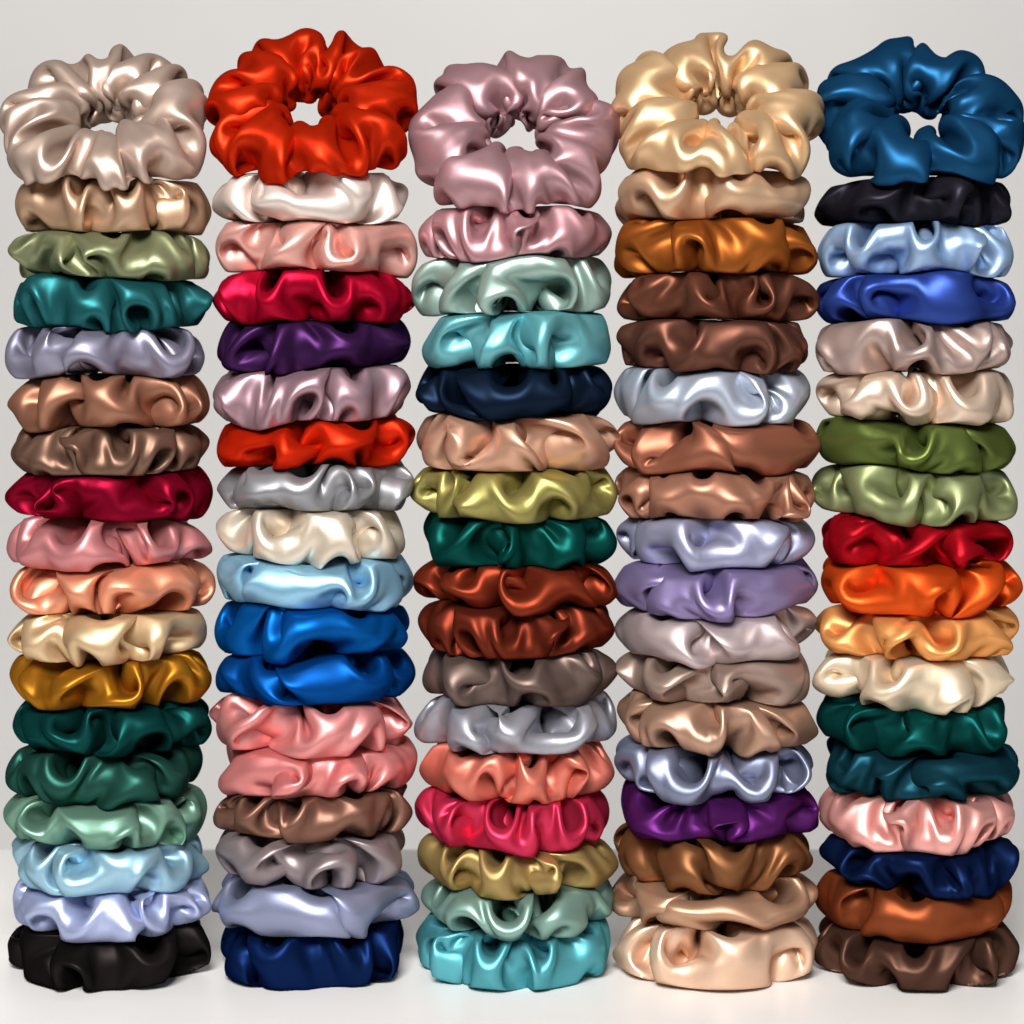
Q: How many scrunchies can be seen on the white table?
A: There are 89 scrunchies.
